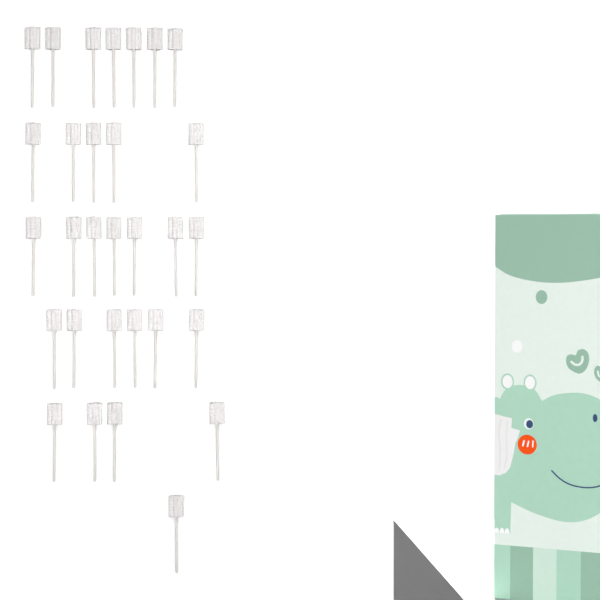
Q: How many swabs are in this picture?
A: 30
